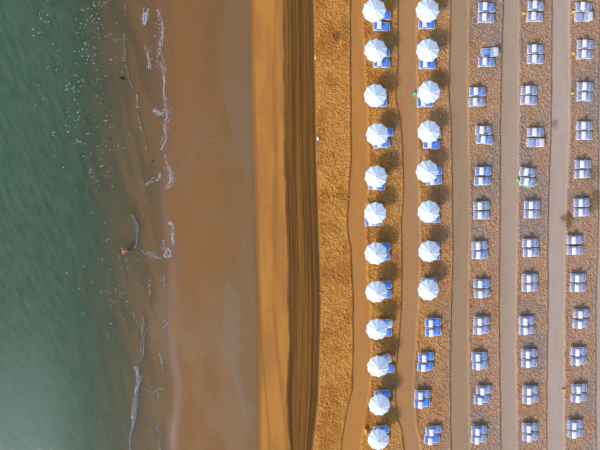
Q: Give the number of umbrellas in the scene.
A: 20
